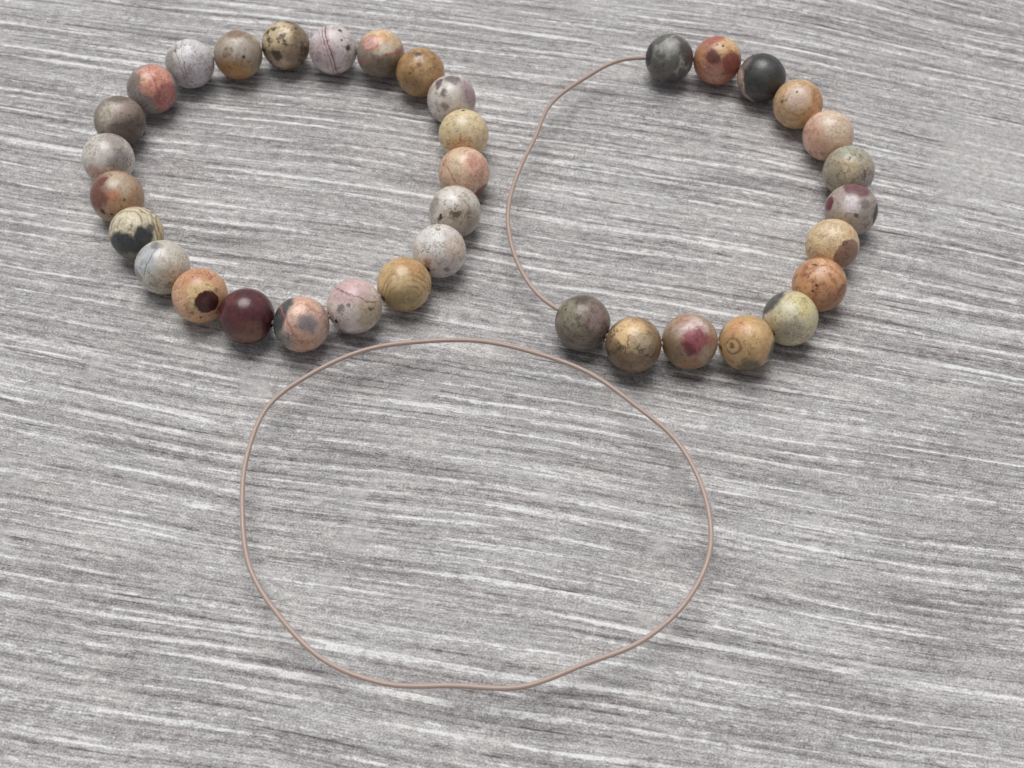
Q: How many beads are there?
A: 36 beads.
